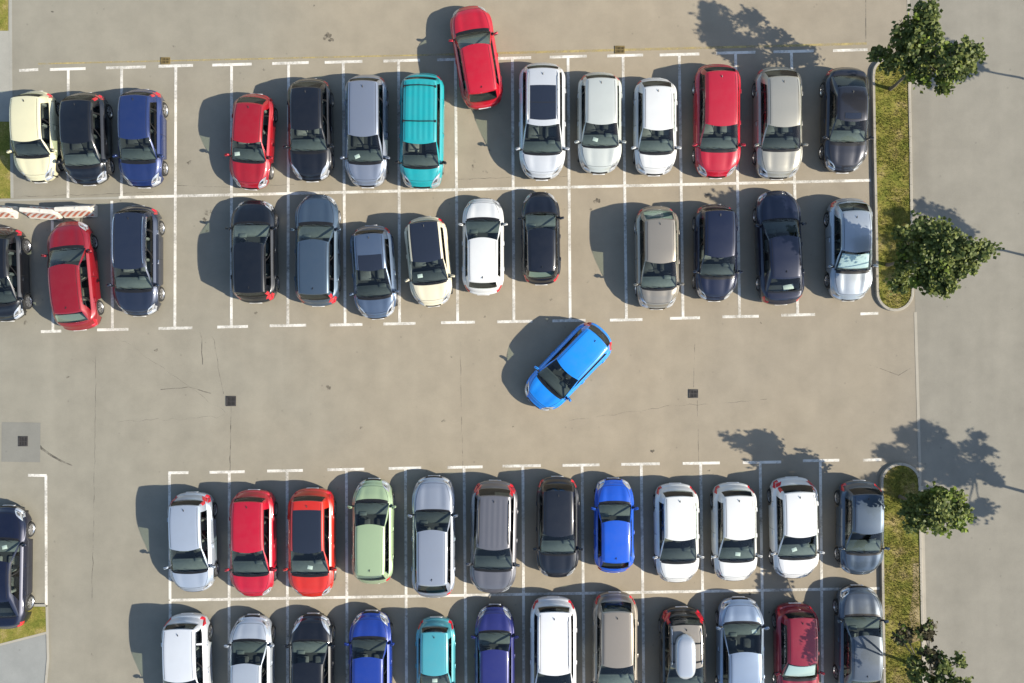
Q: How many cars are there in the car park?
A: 53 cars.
